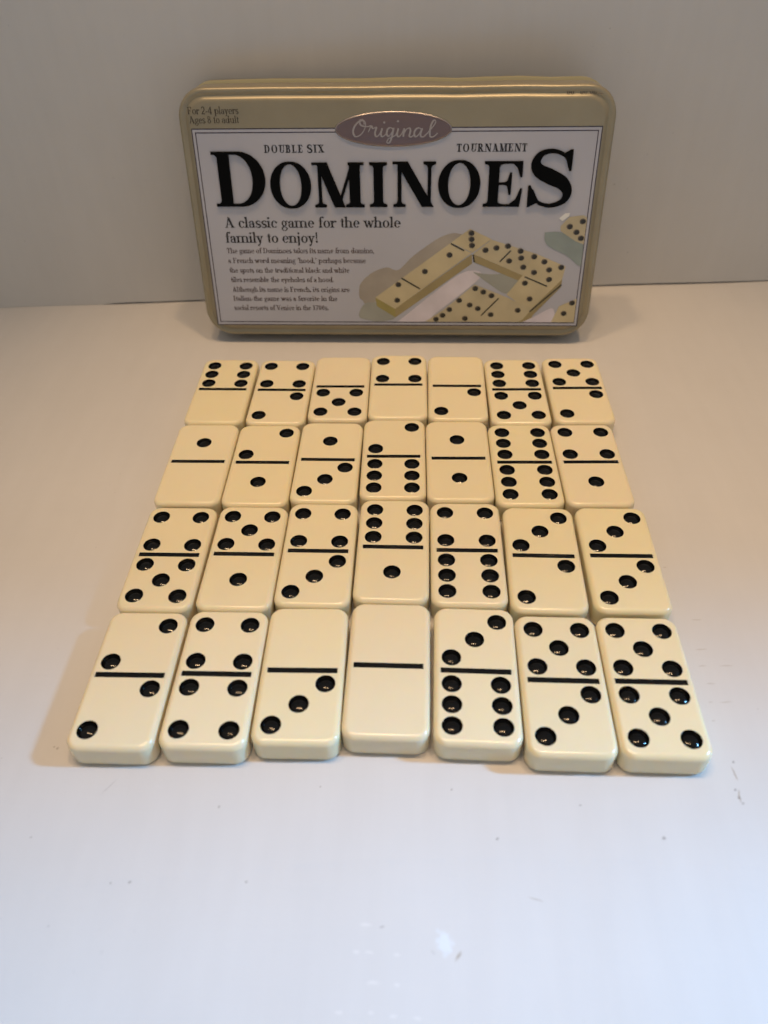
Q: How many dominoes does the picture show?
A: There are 28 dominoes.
